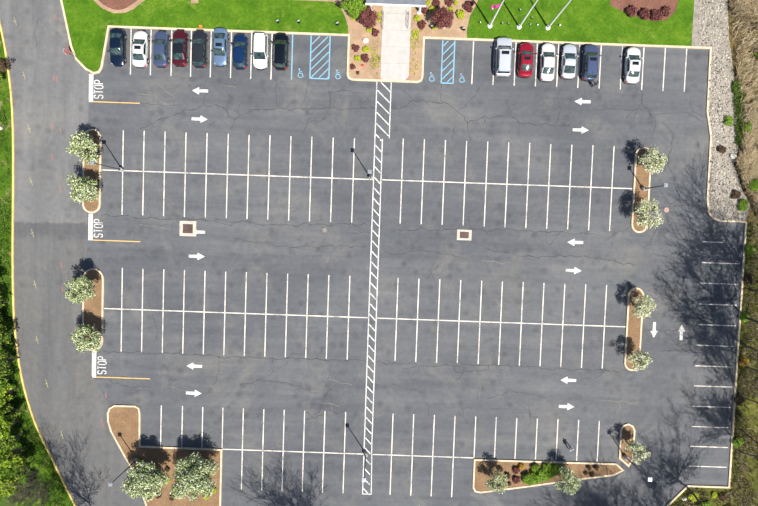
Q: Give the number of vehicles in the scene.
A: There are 15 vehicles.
